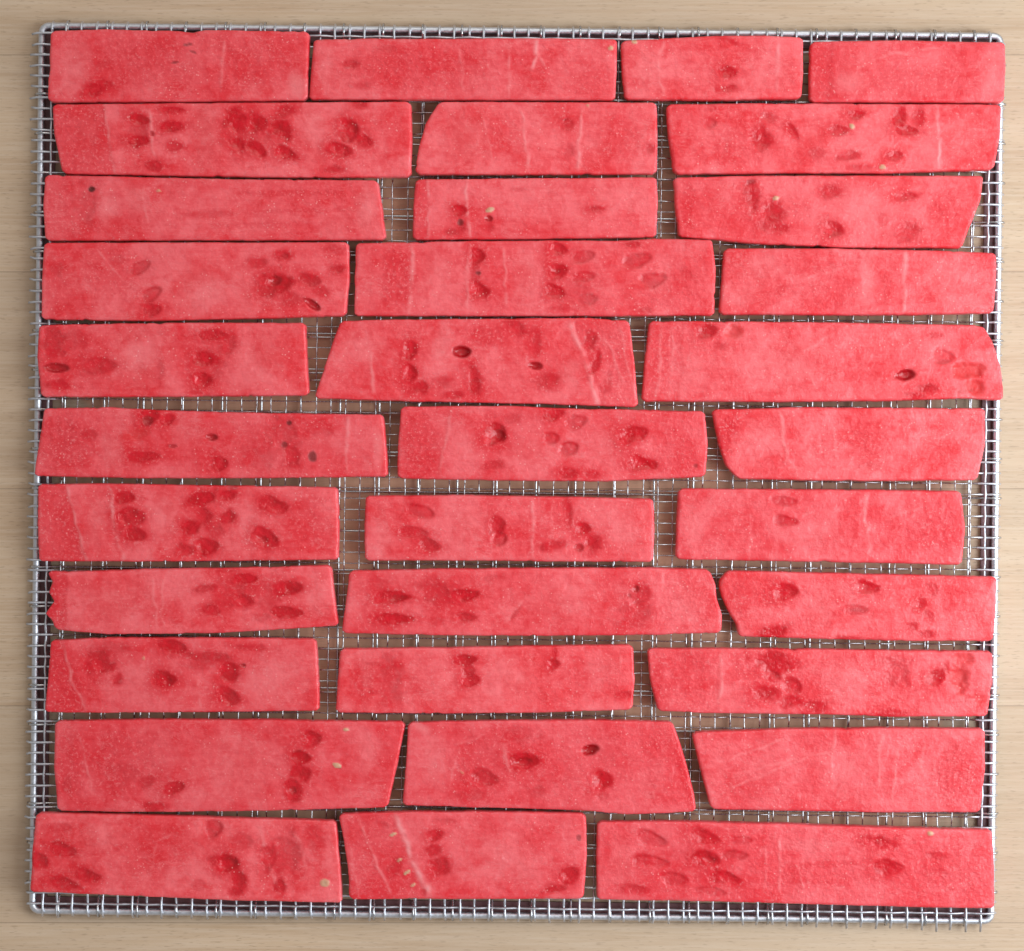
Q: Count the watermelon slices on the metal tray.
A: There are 34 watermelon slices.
